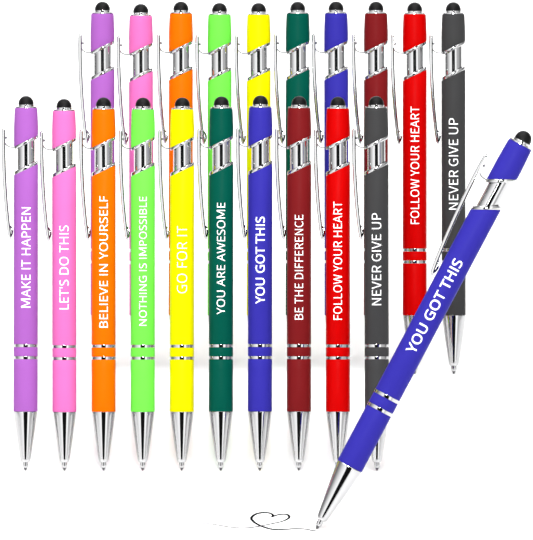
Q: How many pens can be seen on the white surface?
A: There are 21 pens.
